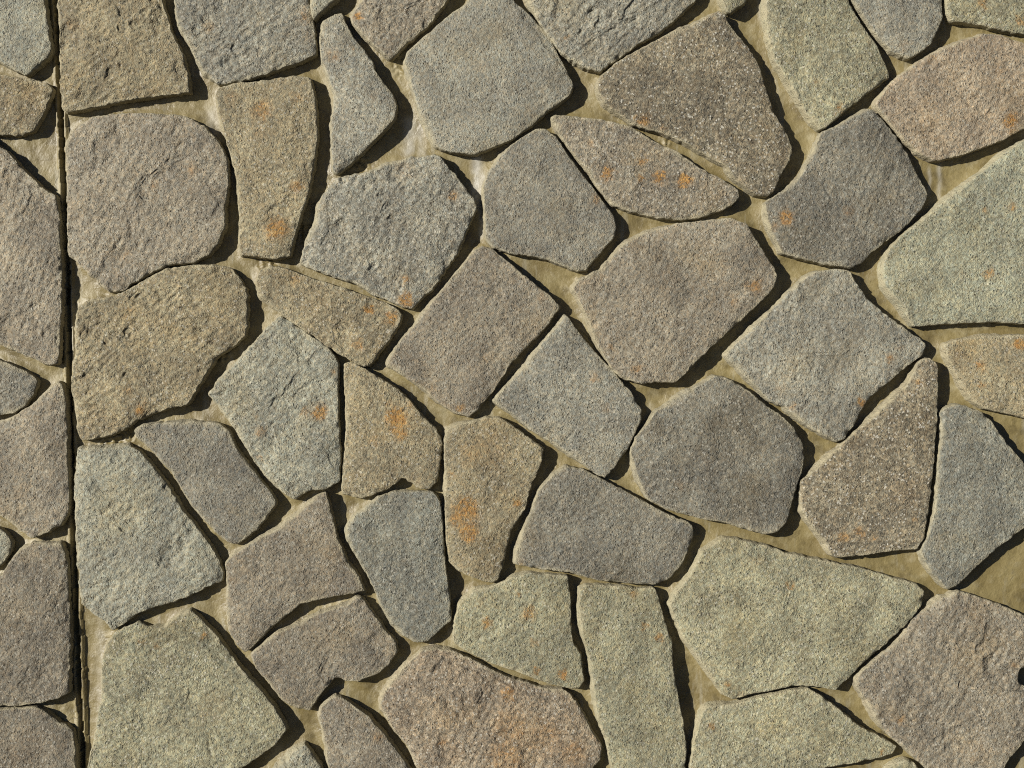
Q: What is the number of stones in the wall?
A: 57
